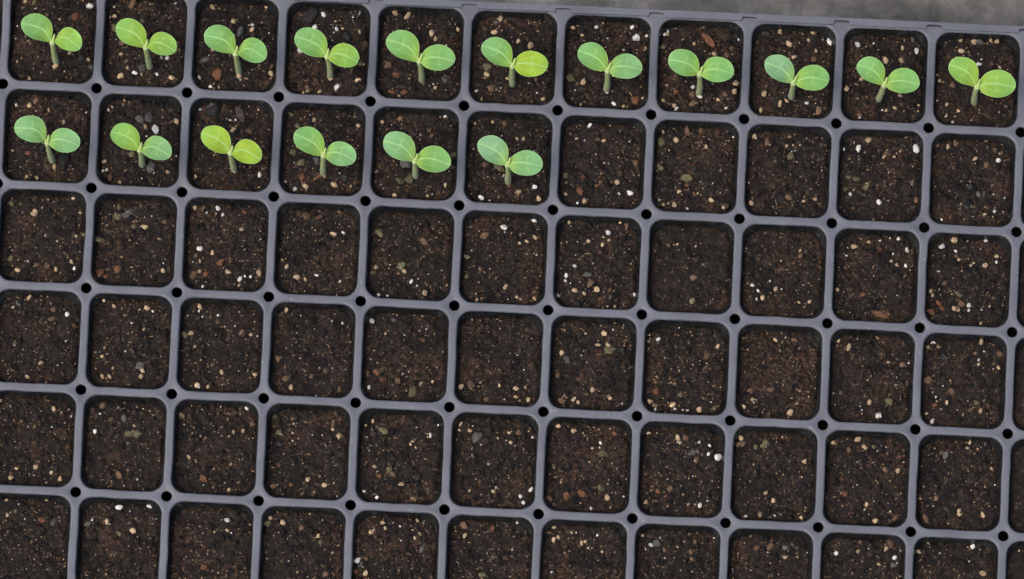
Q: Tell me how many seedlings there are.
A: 17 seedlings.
